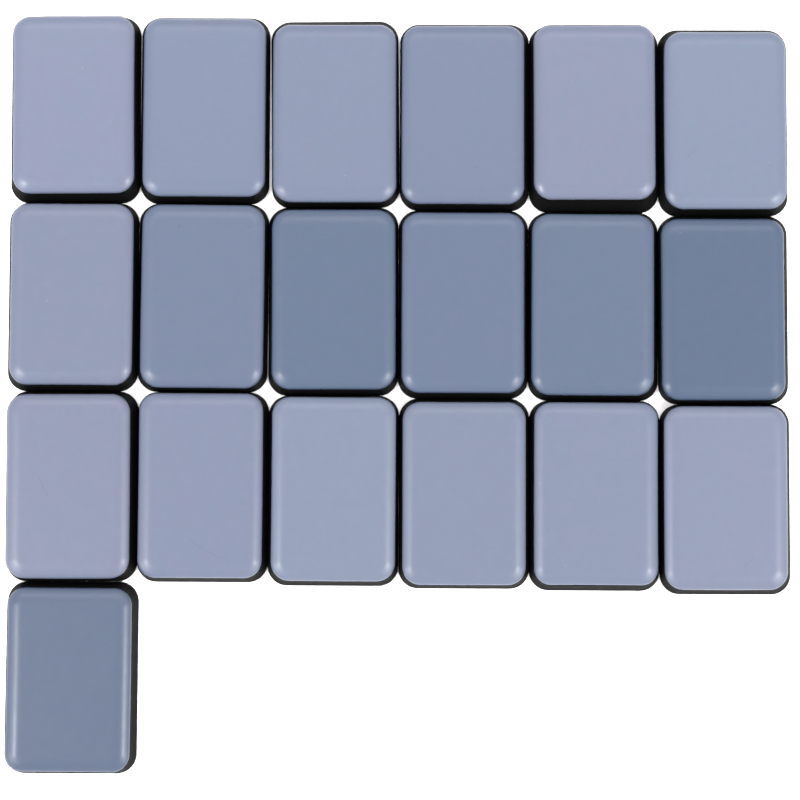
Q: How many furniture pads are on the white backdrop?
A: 19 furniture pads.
